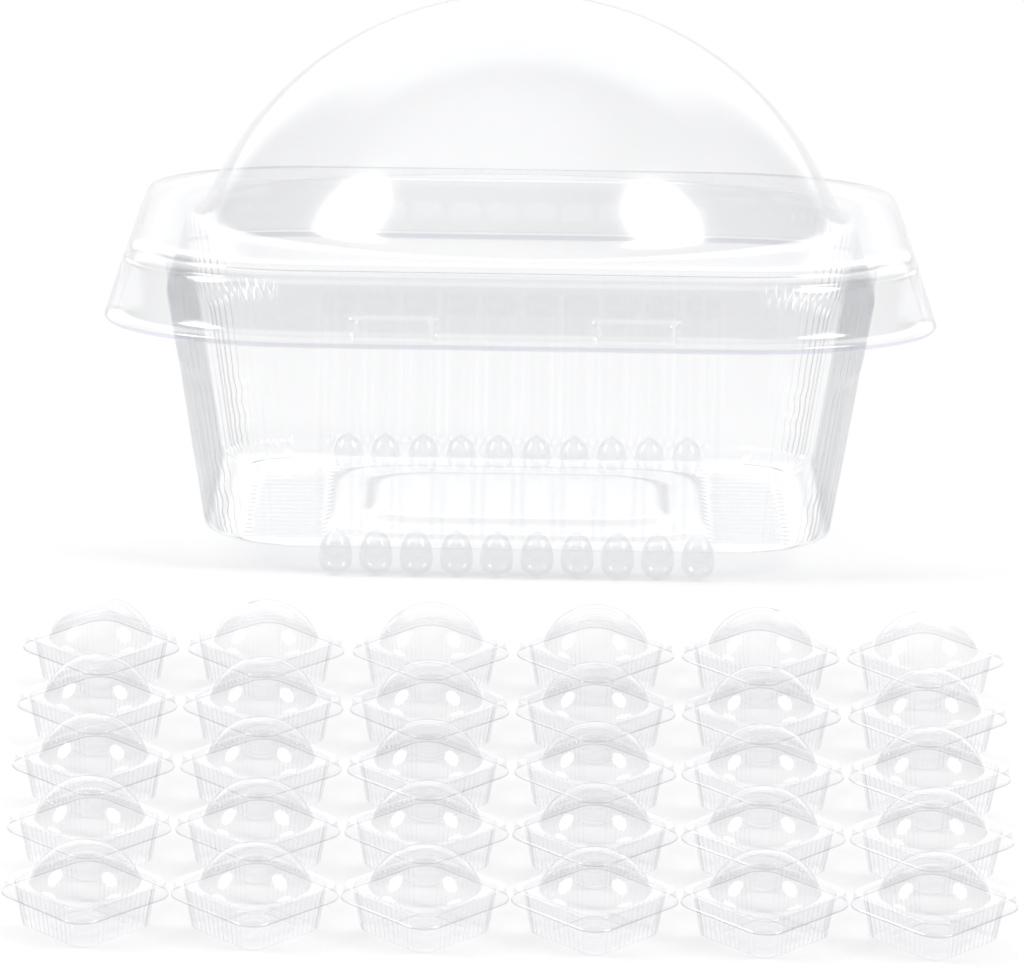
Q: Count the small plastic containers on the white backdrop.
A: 30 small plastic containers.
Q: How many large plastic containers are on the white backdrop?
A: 1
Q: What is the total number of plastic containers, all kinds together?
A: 31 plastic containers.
